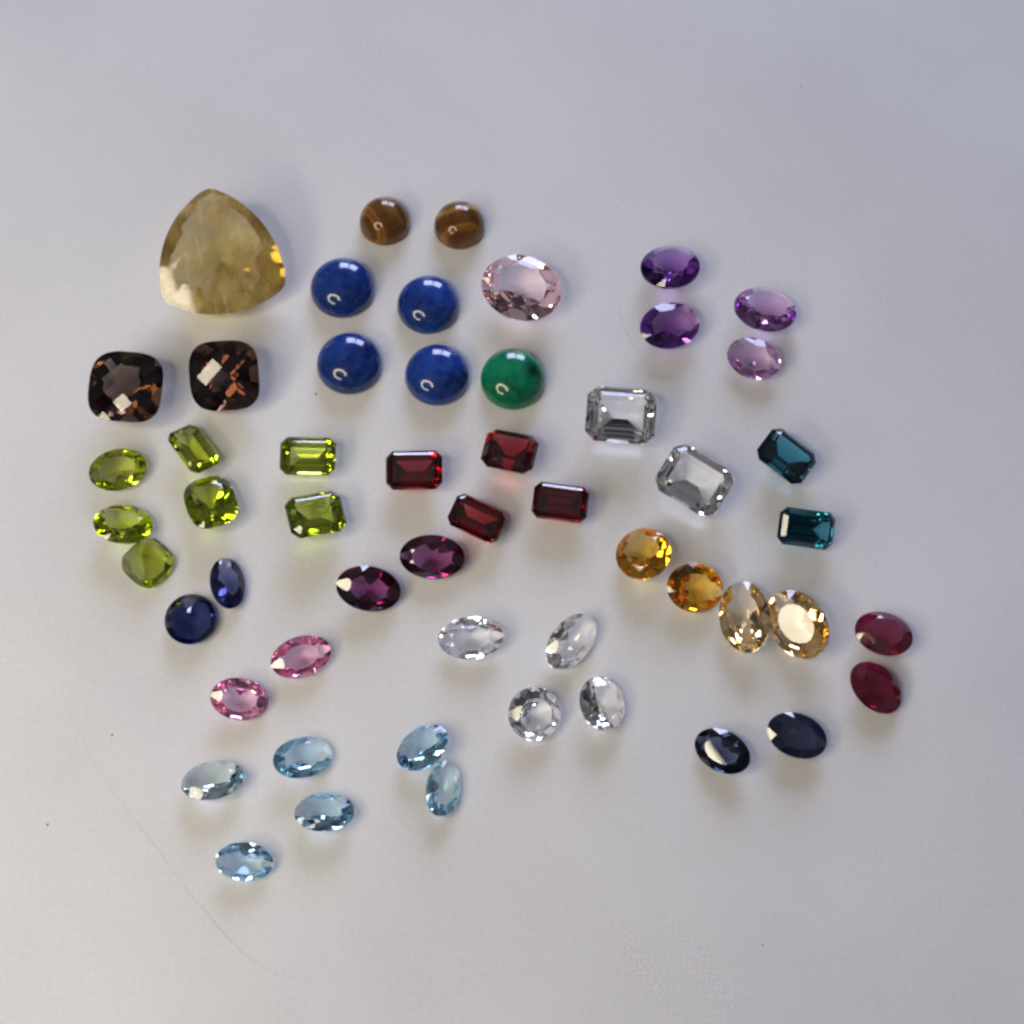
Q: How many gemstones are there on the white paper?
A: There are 54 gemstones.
